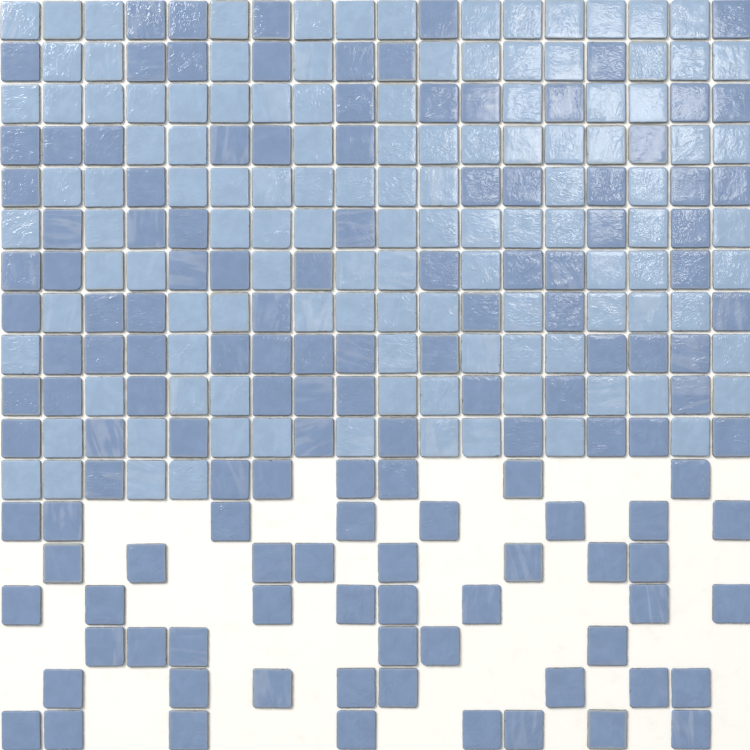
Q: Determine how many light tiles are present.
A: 119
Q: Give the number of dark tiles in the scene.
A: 136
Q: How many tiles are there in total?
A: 255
